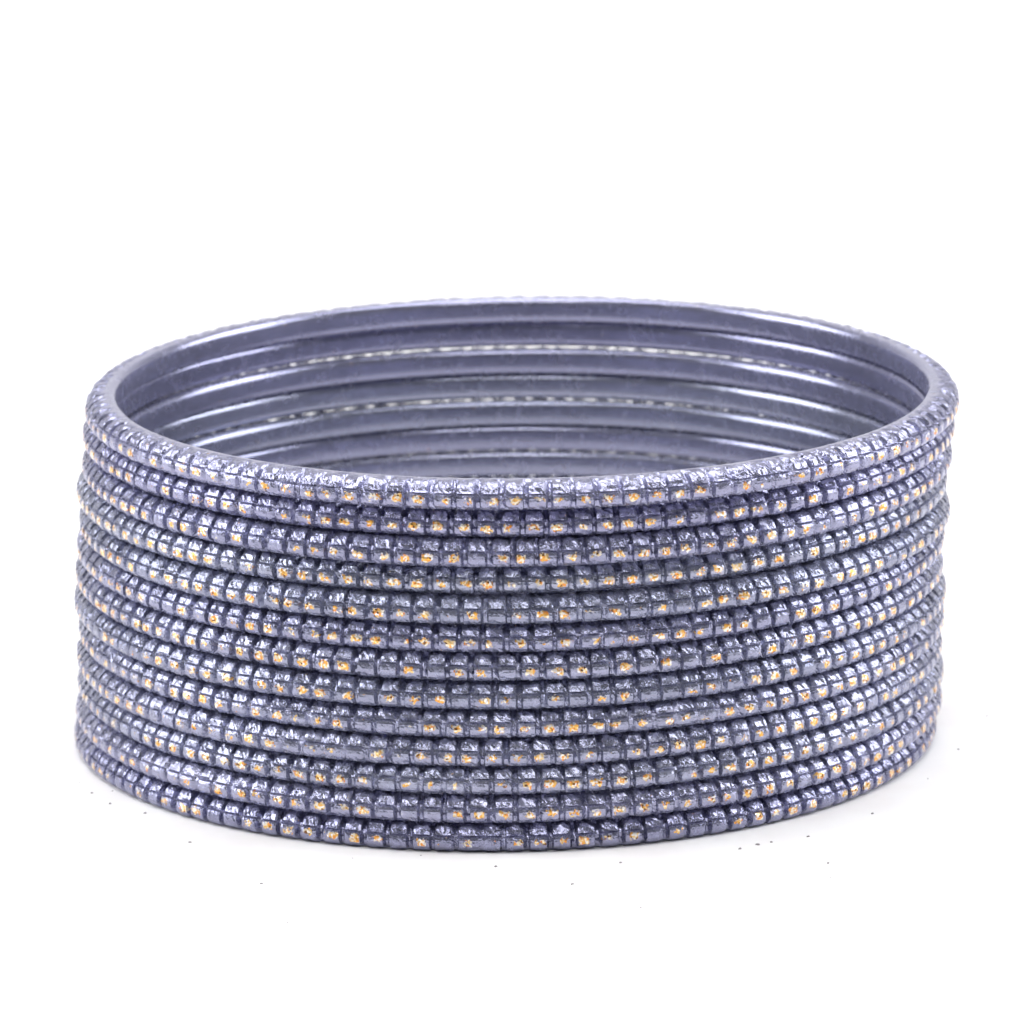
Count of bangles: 13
